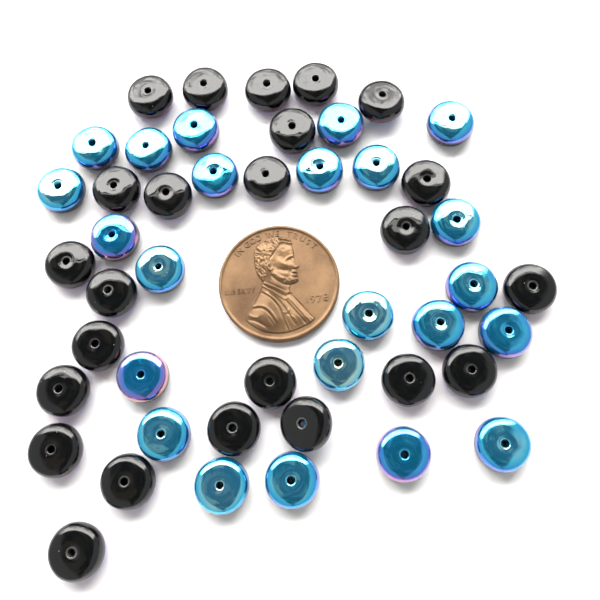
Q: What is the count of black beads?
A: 24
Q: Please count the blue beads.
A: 23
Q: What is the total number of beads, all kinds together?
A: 47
